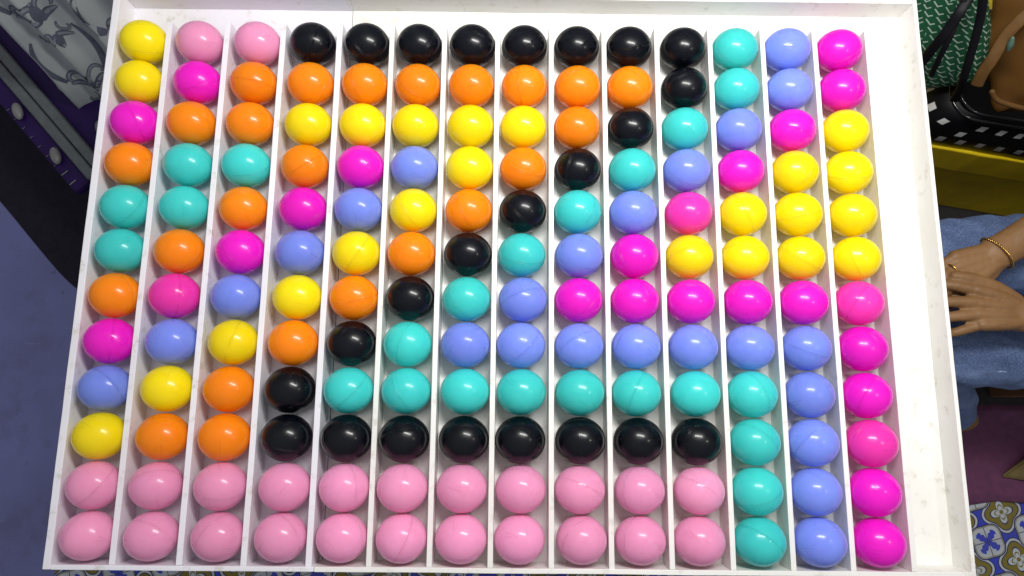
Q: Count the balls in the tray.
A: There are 168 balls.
